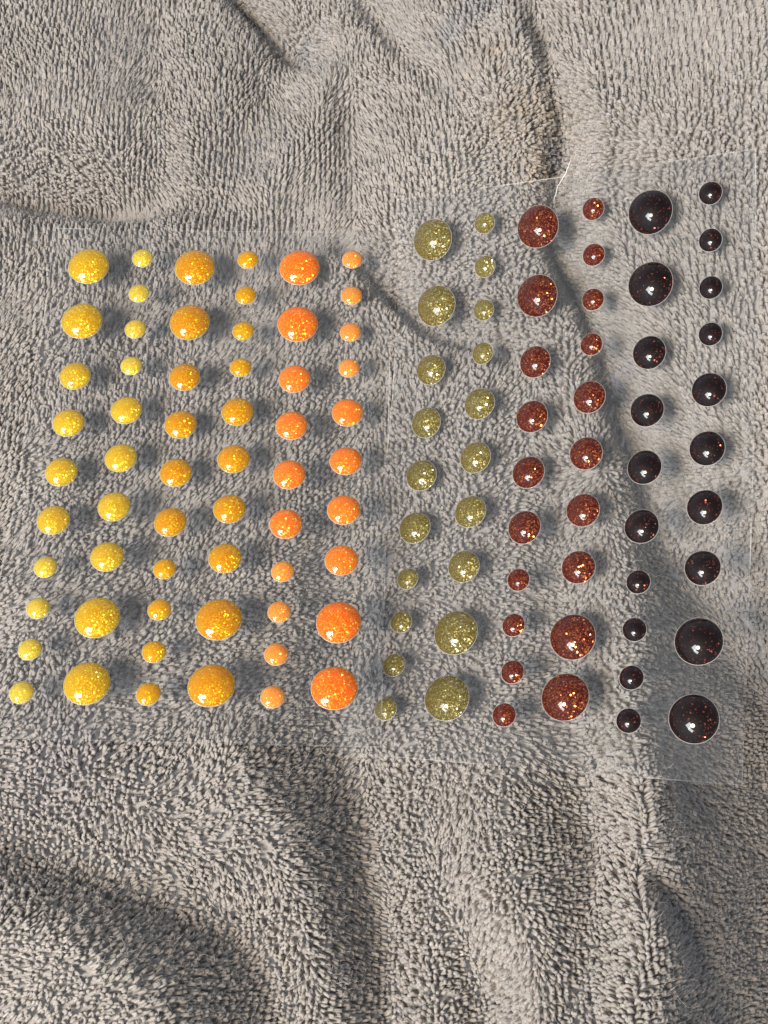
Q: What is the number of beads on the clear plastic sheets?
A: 120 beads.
